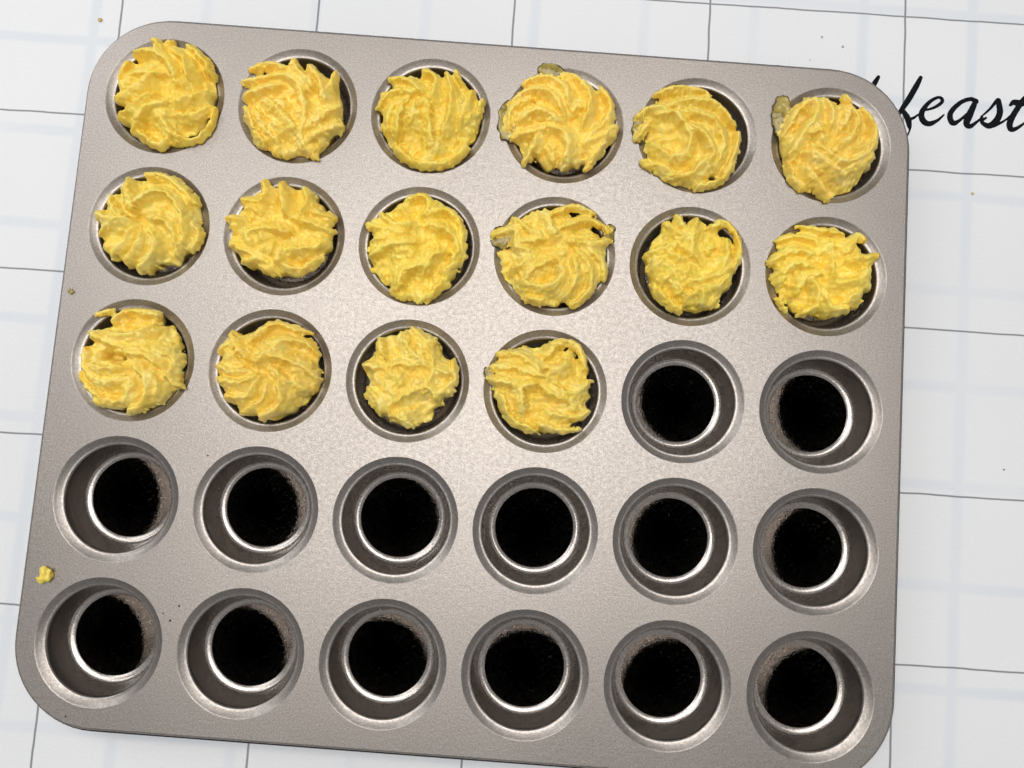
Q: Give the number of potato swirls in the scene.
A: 16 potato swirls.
